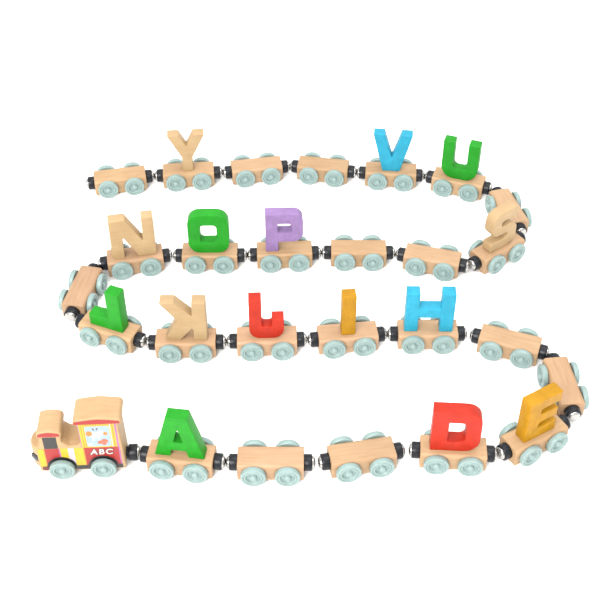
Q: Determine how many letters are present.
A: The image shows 15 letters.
